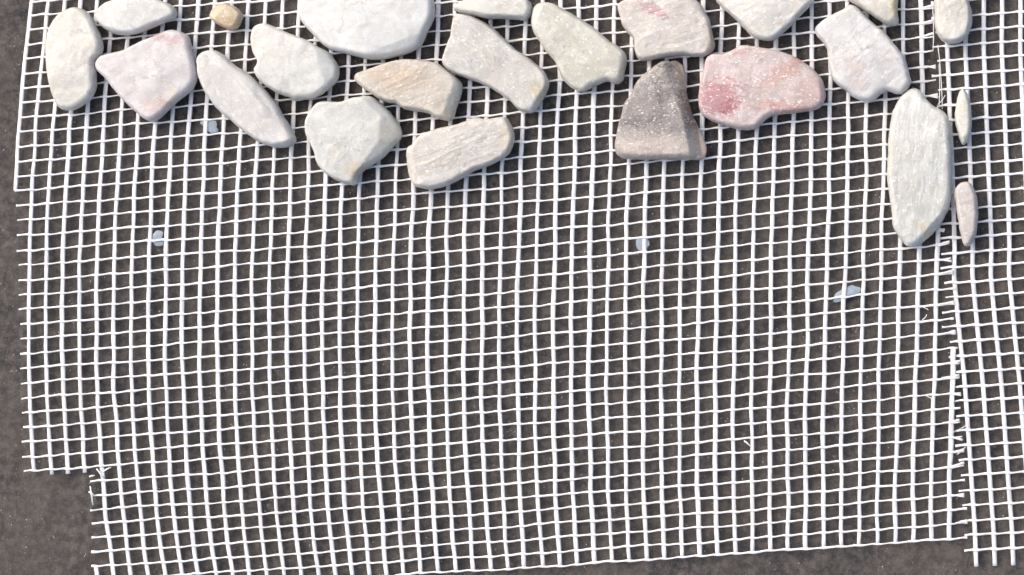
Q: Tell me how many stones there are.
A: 23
